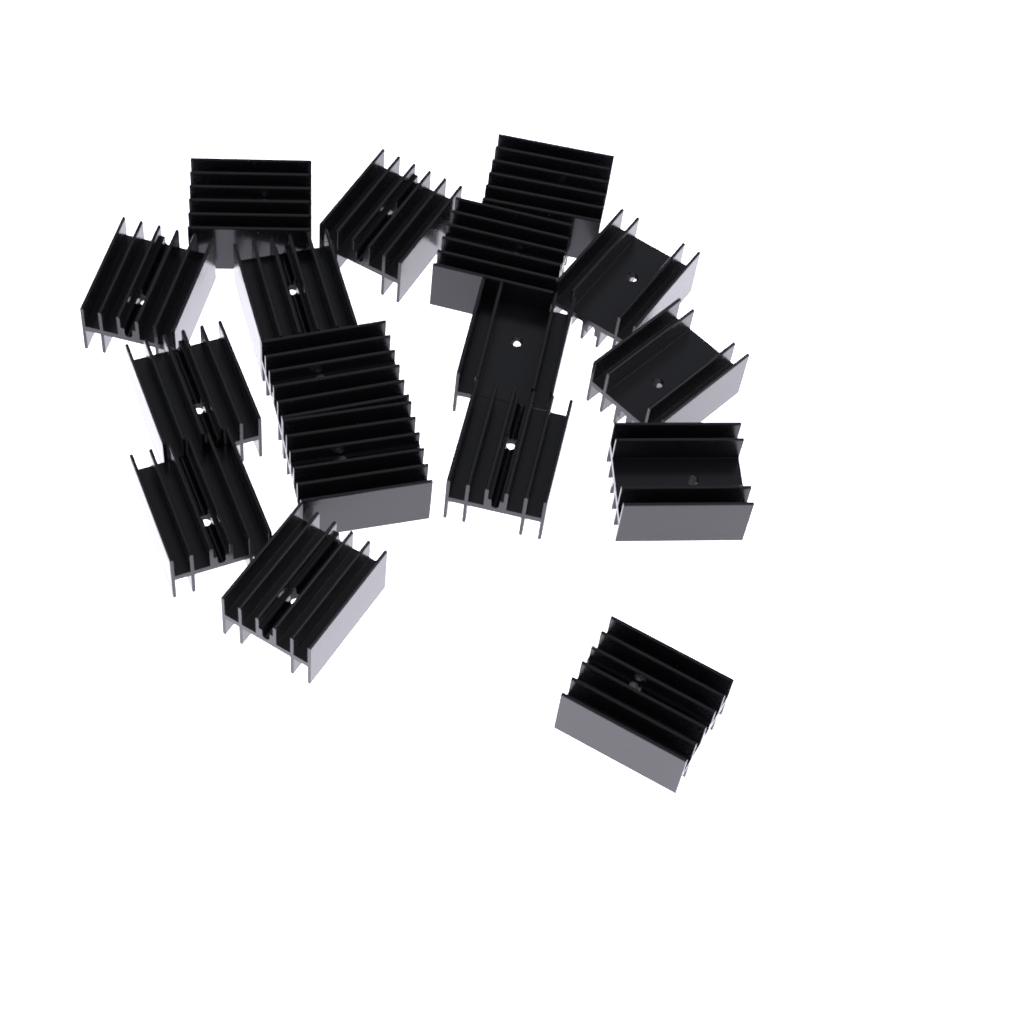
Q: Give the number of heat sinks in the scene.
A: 17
